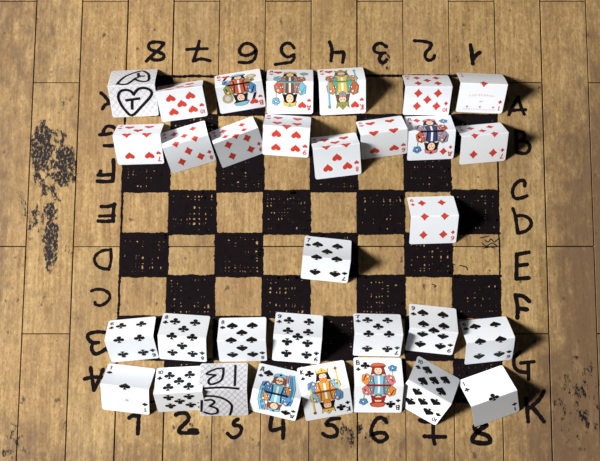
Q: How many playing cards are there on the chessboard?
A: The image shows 32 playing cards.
